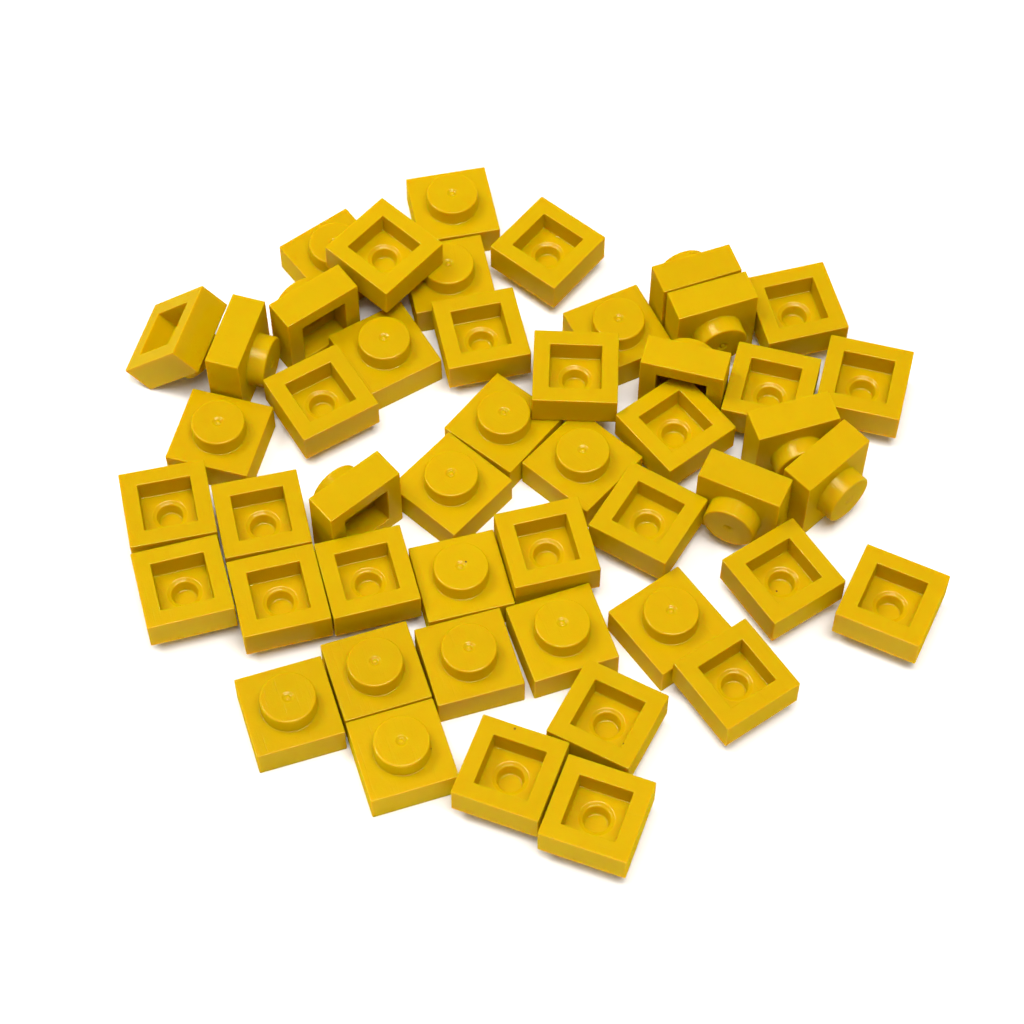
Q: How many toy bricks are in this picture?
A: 48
